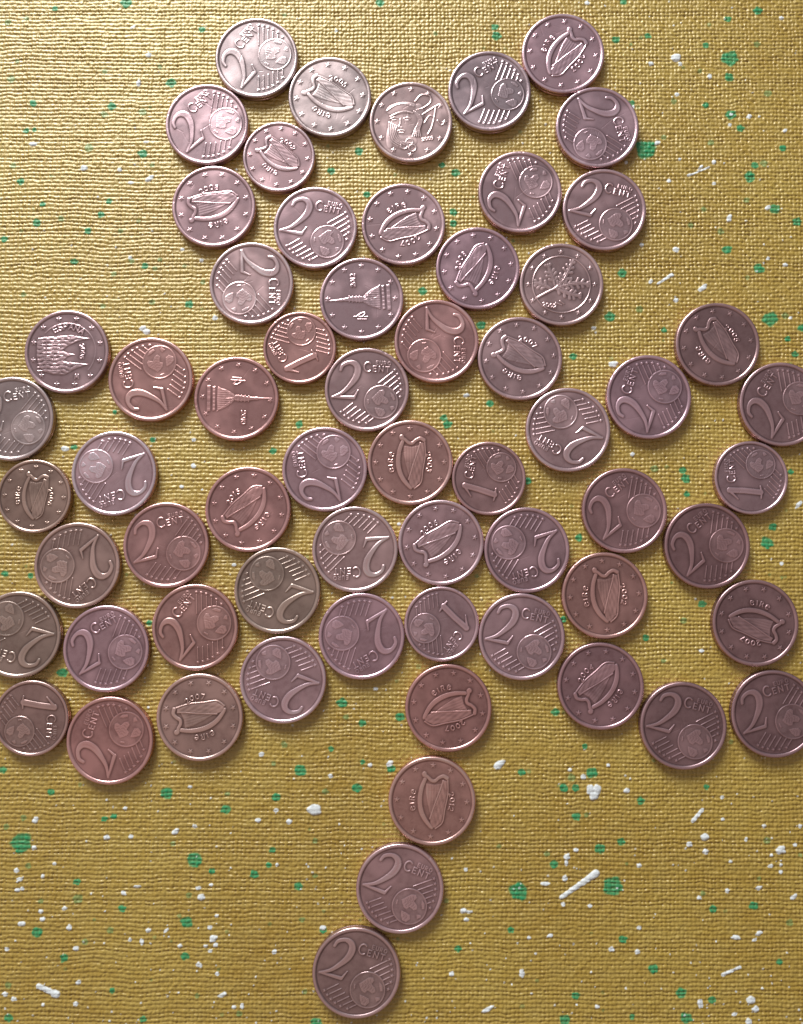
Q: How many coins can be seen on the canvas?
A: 63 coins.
